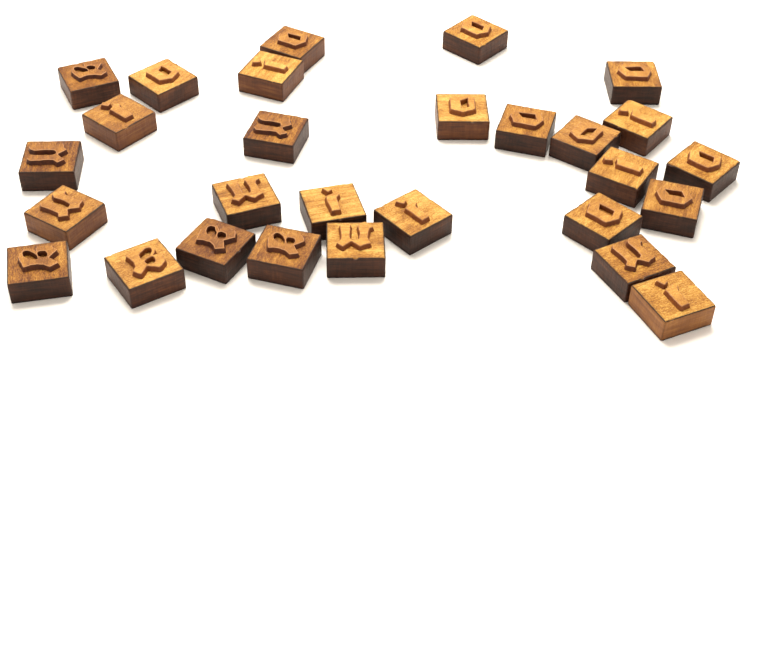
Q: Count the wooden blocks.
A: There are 28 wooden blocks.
